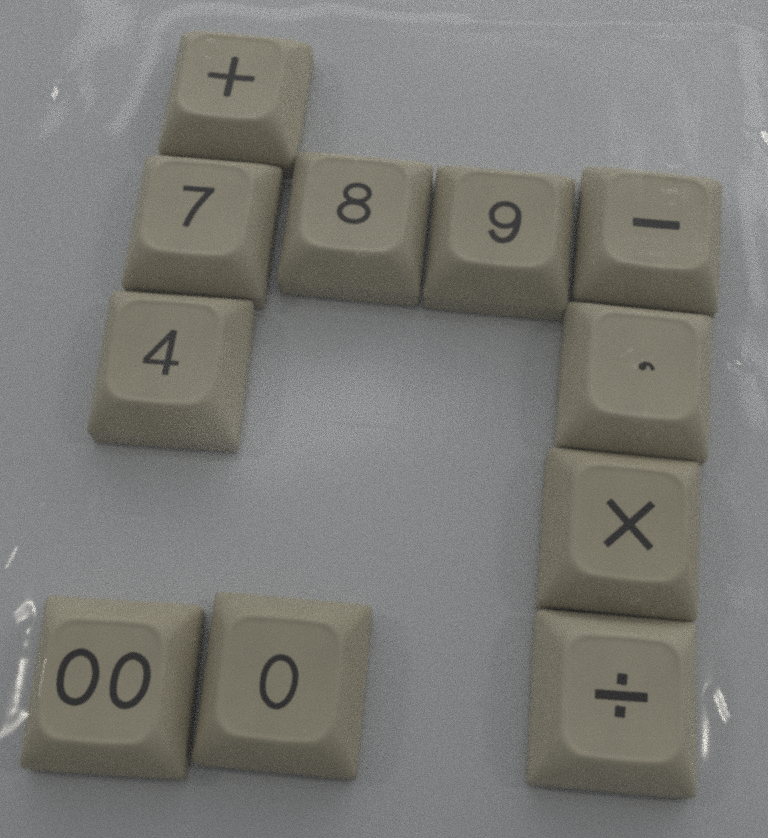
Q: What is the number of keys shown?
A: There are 11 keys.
